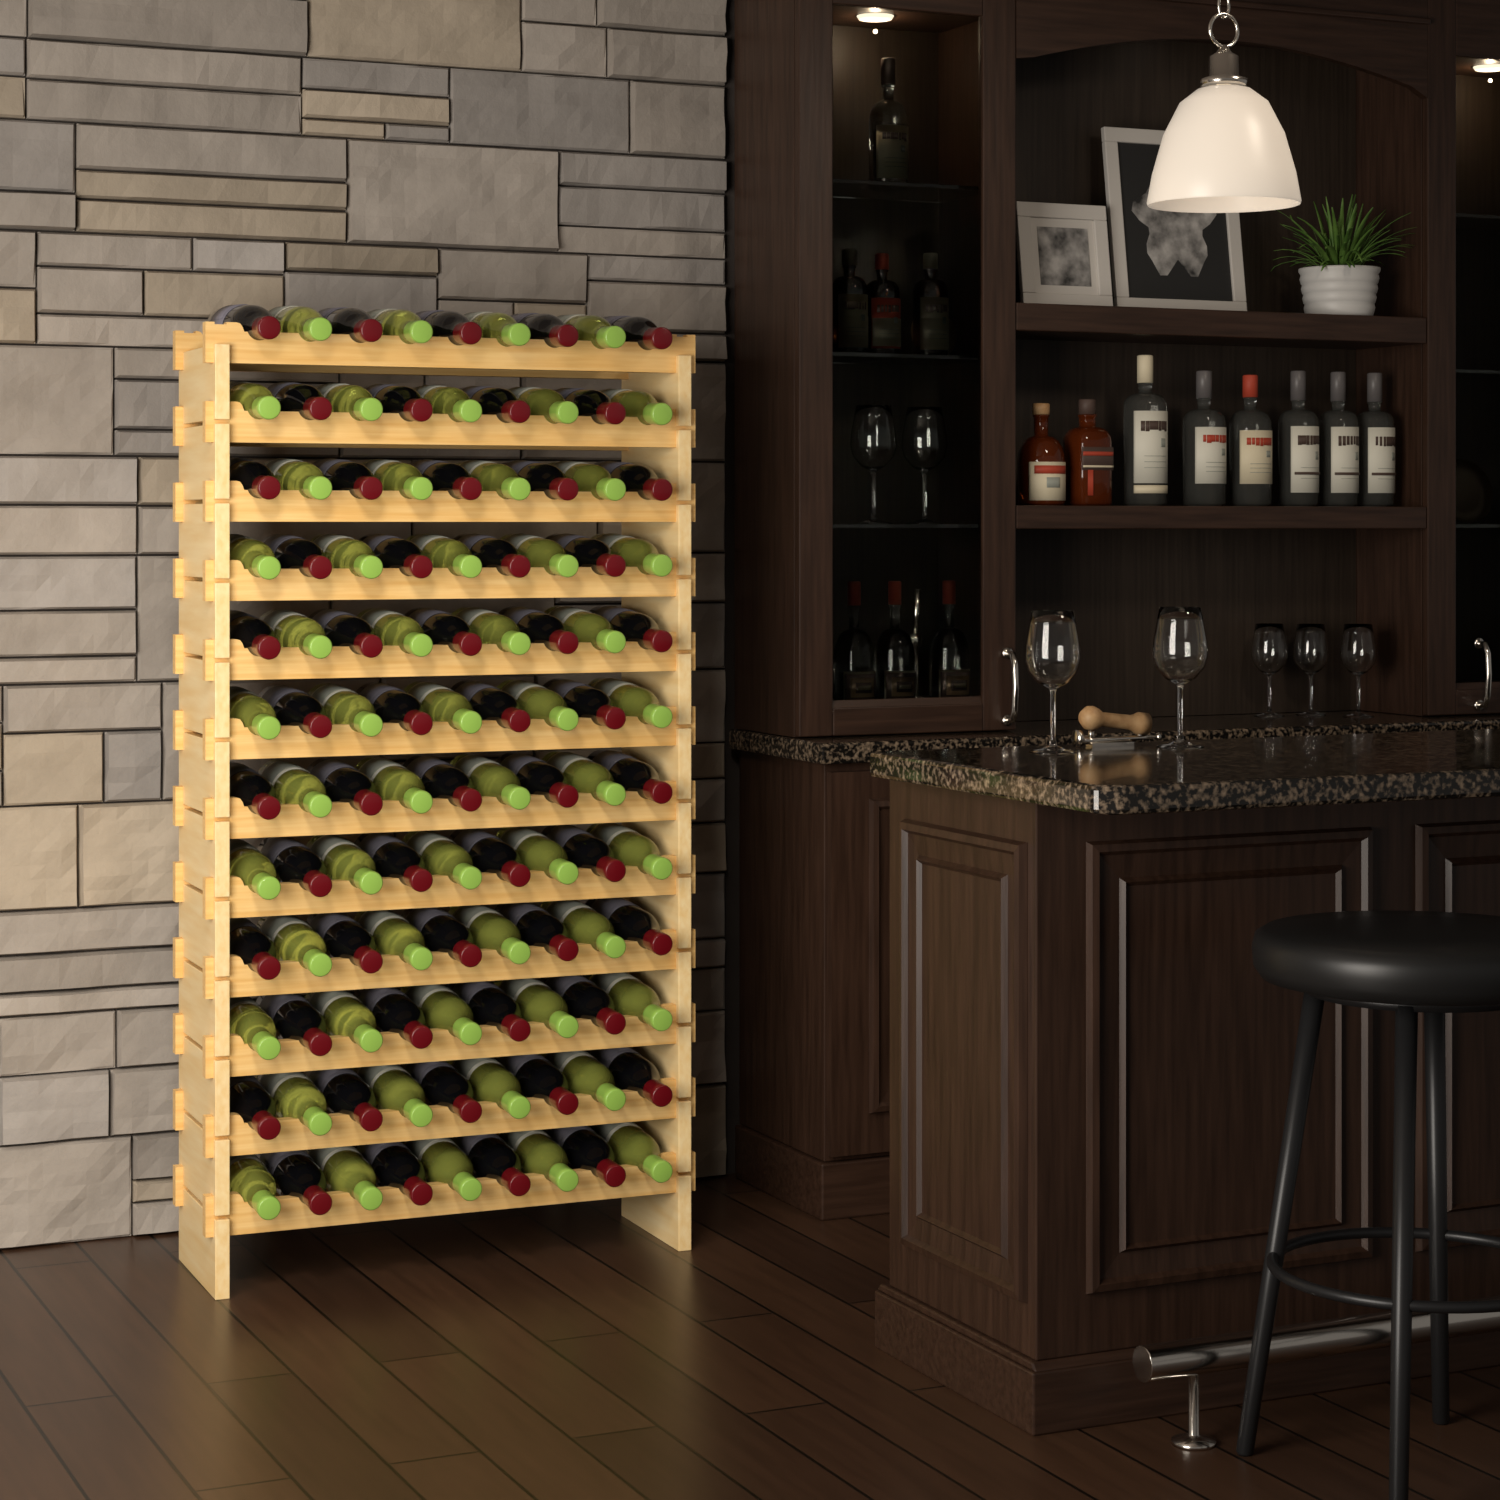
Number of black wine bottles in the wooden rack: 54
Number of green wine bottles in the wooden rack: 54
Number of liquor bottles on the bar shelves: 15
